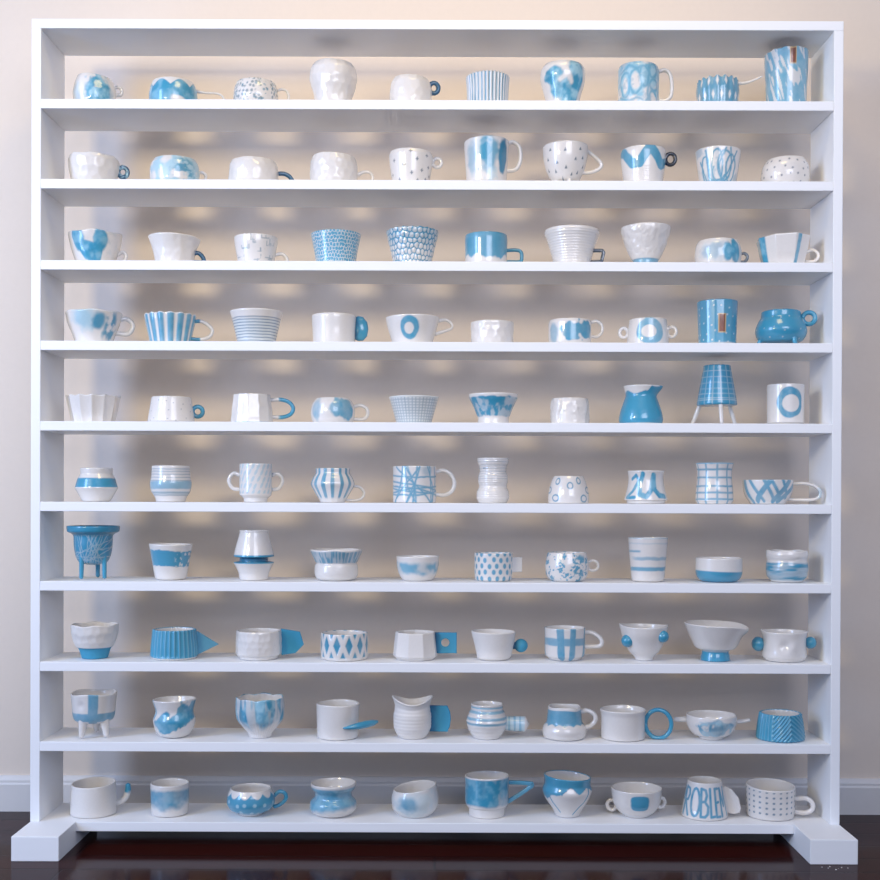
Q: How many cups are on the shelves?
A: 100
